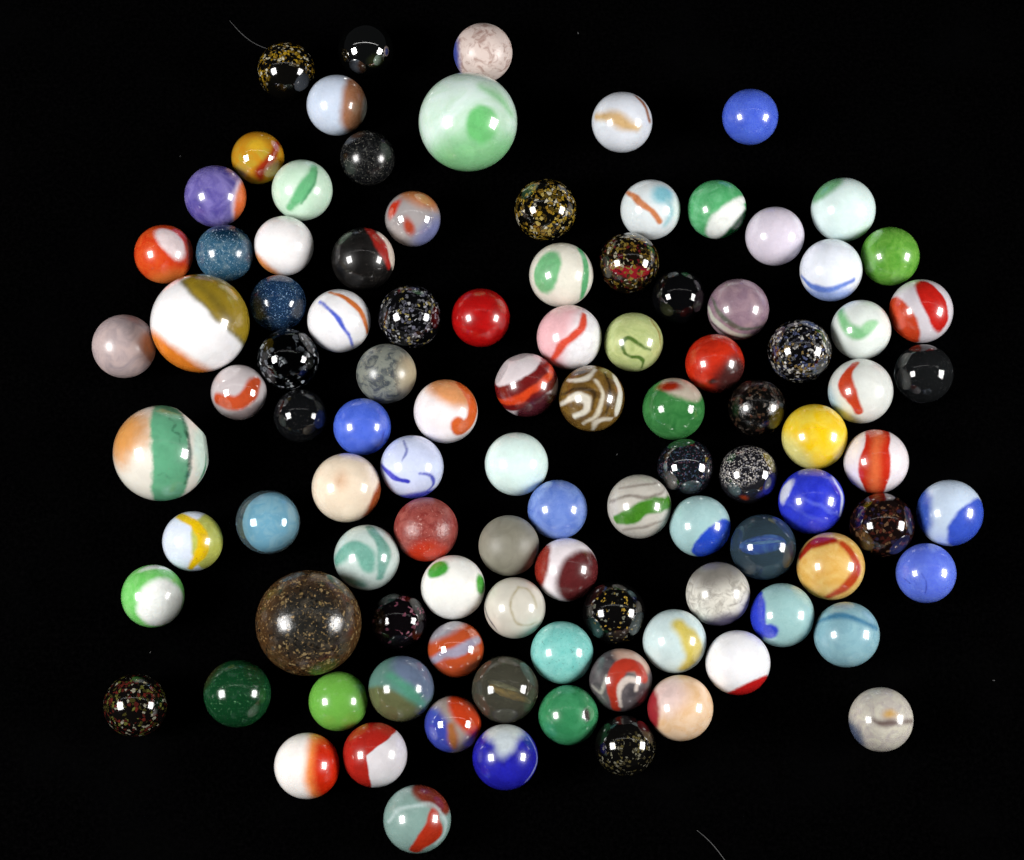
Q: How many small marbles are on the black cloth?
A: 98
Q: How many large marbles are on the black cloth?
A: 4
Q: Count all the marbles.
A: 102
